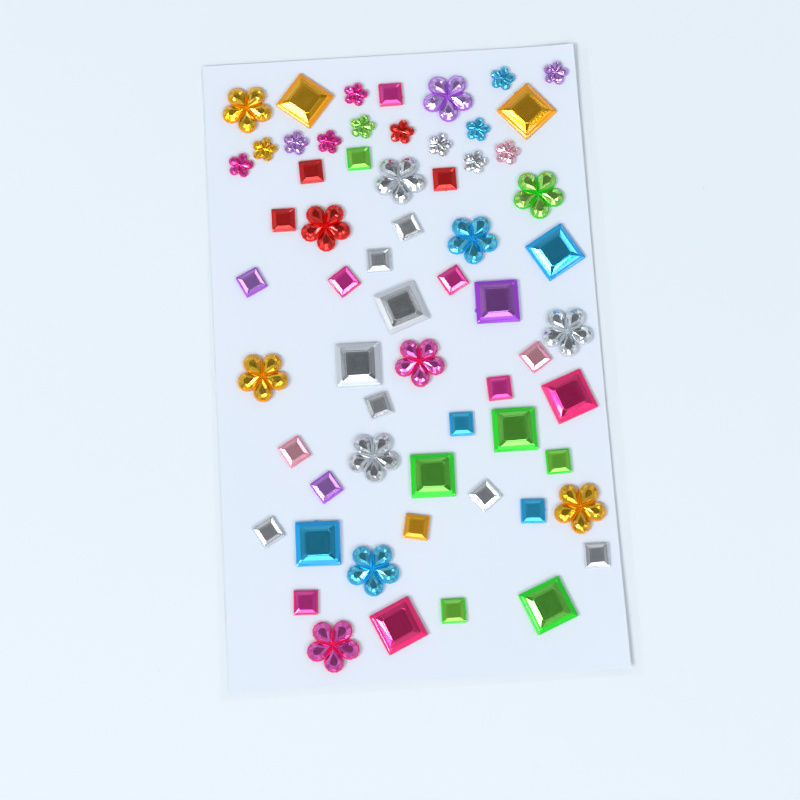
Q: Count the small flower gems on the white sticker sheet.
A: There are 13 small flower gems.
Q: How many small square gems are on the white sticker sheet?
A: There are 24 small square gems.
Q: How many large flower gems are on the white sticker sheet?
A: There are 13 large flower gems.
